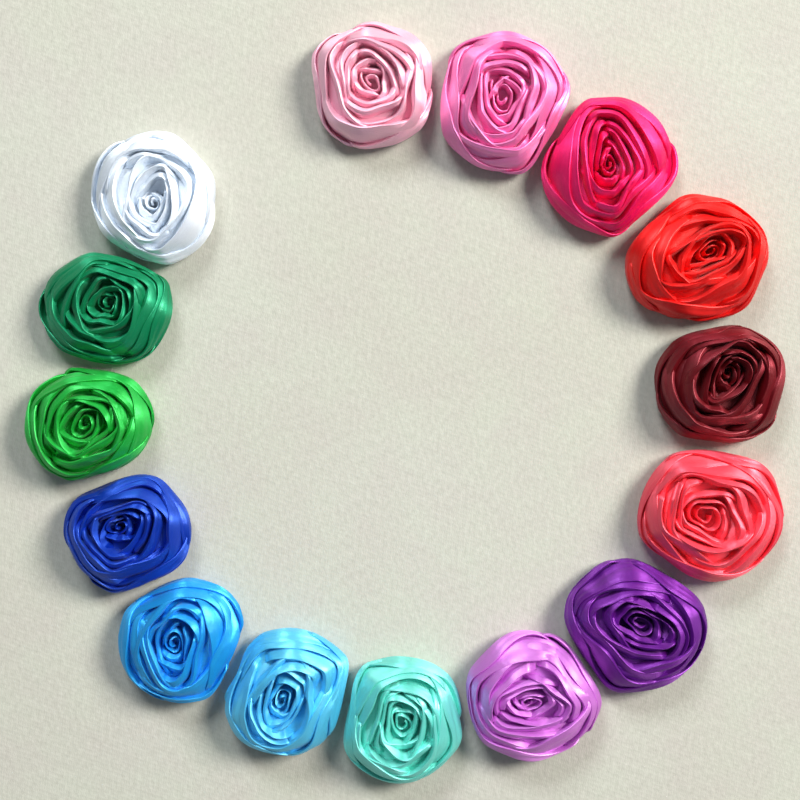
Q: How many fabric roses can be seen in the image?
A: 15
